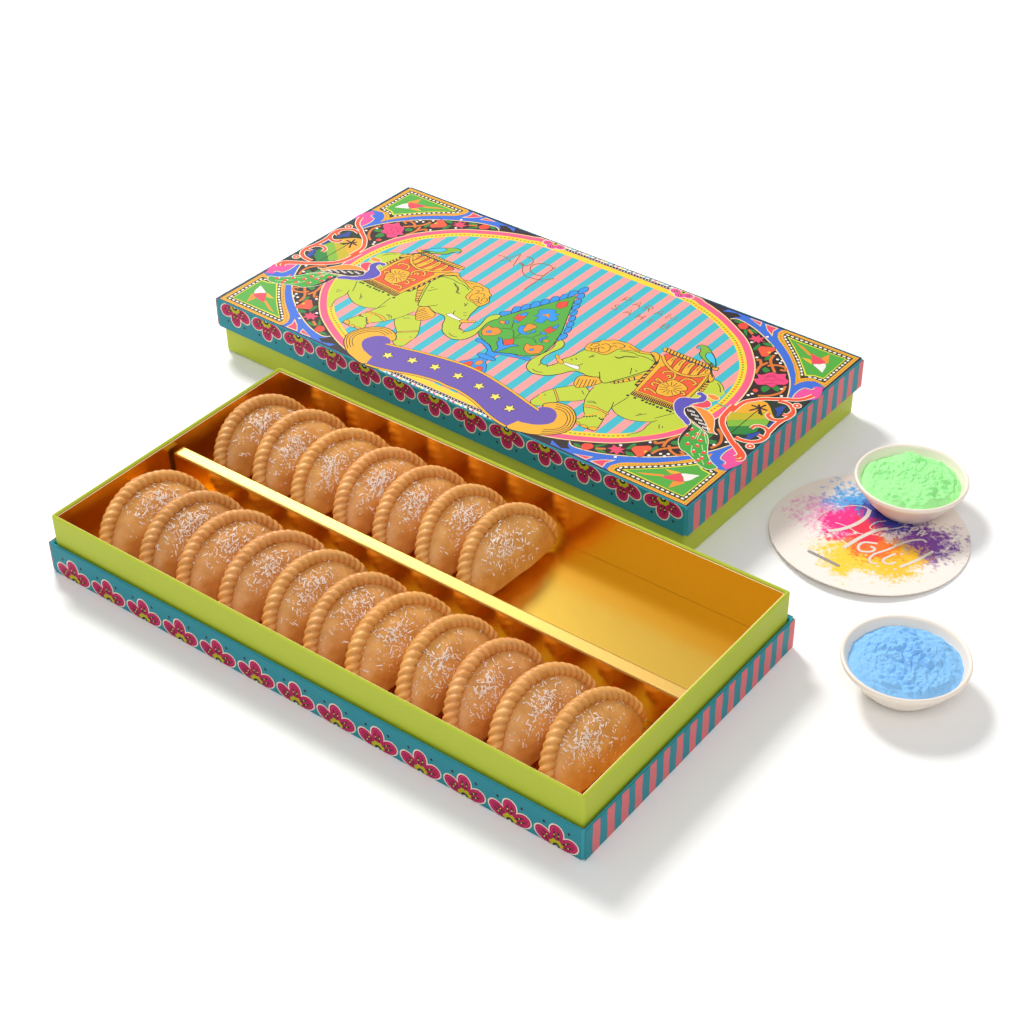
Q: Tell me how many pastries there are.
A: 18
